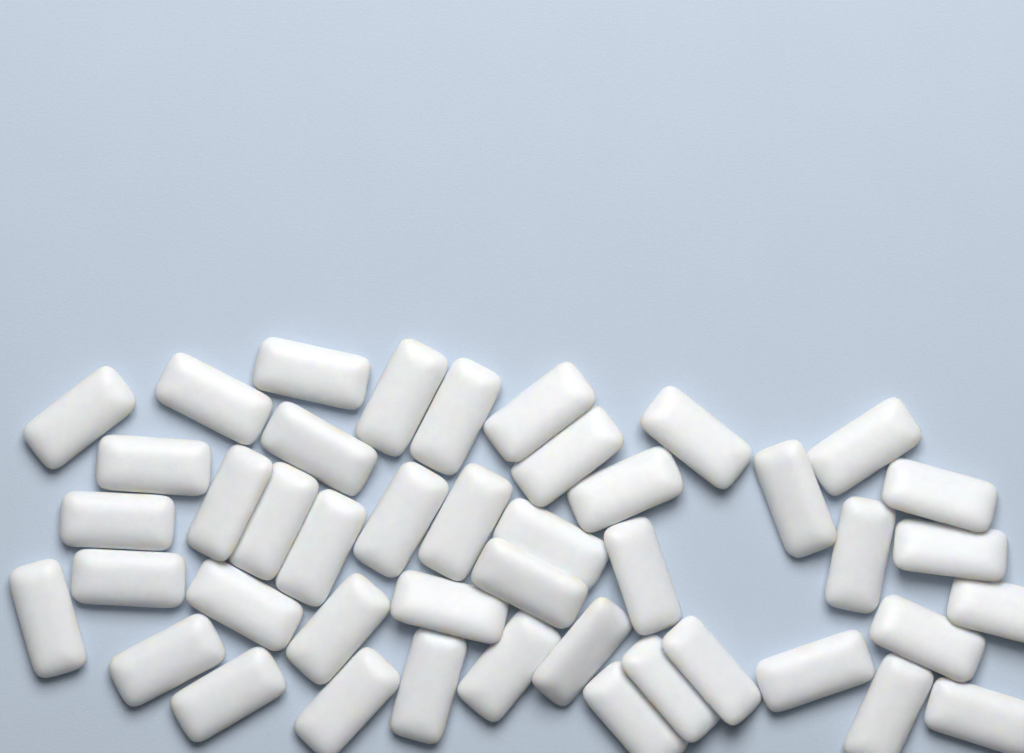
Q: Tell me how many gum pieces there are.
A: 44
